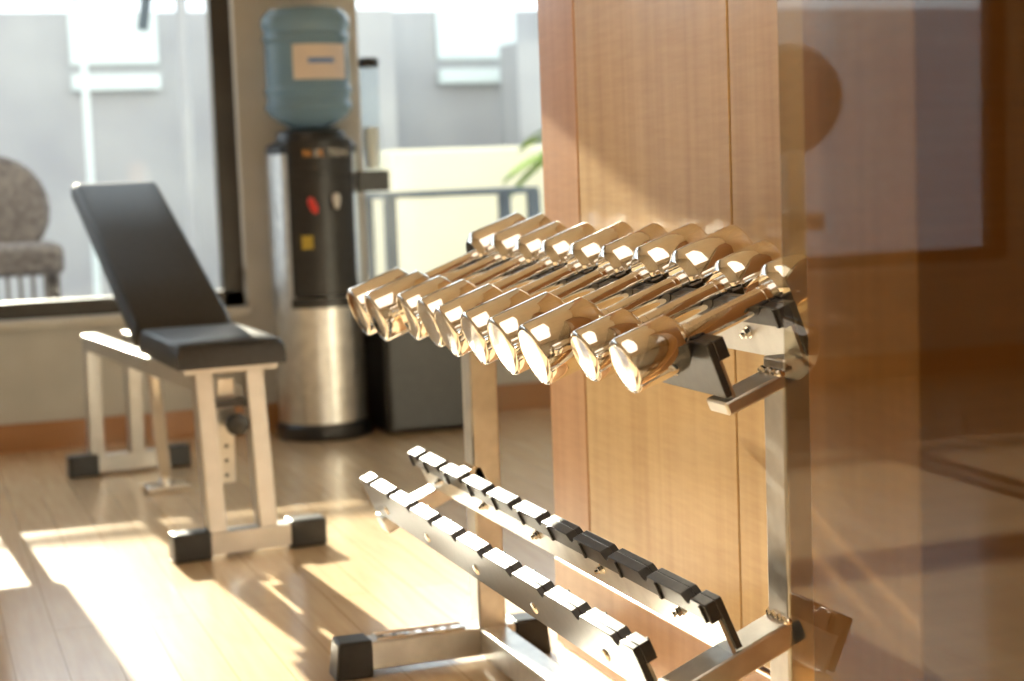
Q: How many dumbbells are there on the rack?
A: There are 10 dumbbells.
